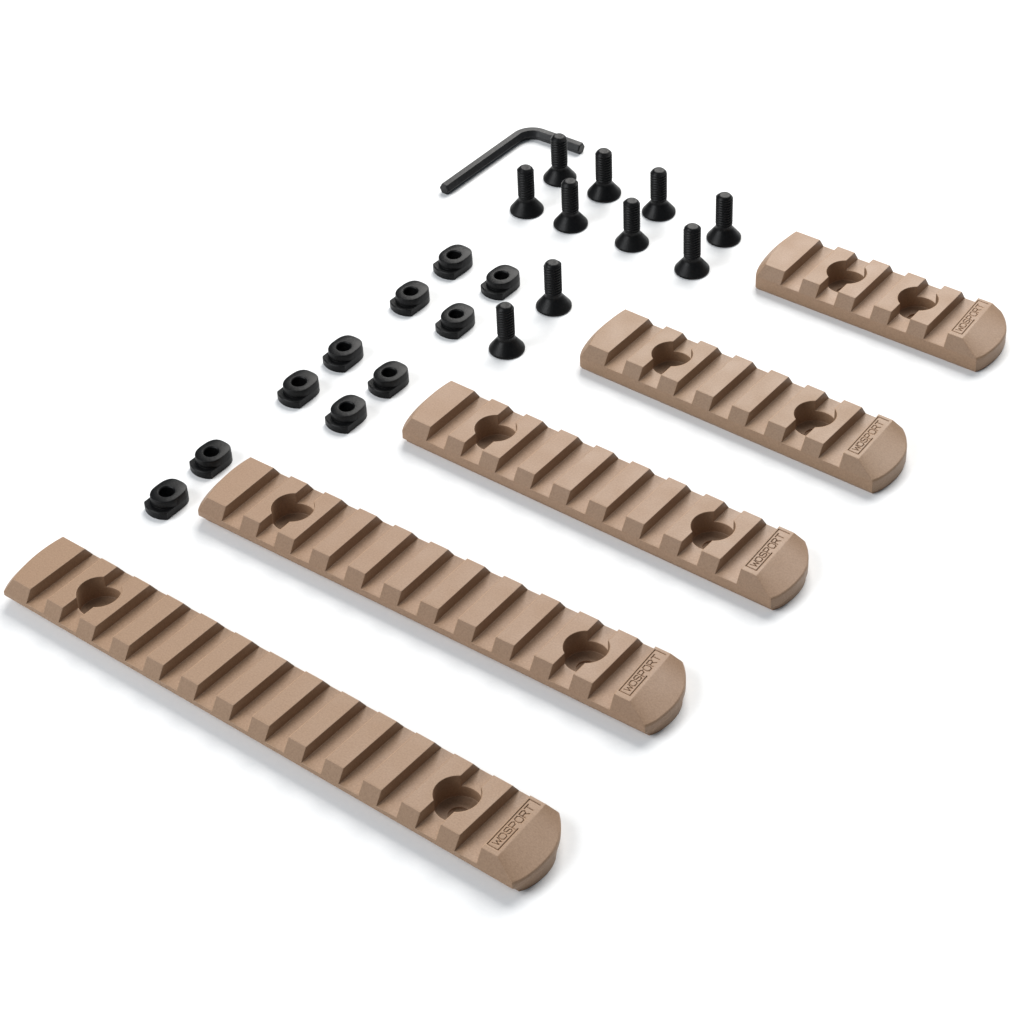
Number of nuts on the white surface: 10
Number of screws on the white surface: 10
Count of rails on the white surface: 5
